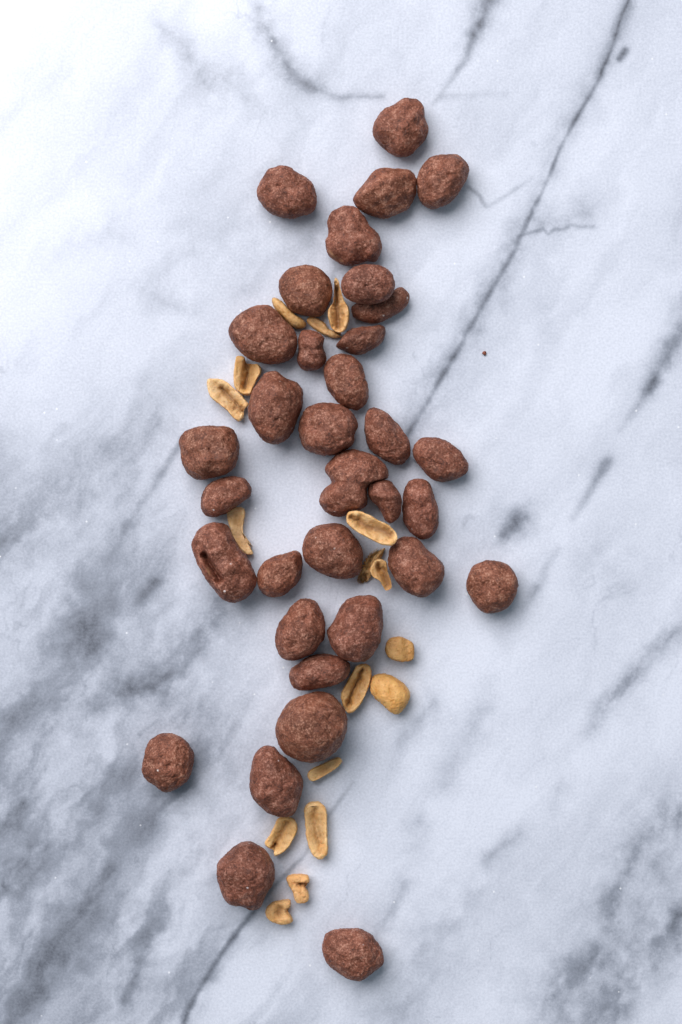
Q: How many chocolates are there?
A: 34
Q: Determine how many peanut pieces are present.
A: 17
